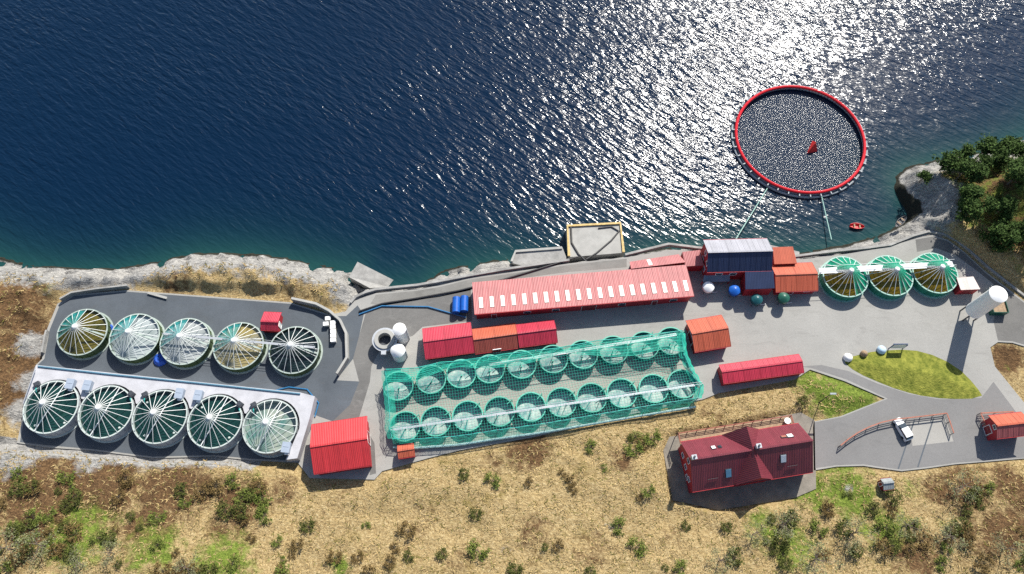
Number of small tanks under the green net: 20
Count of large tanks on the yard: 13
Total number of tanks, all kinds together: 33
